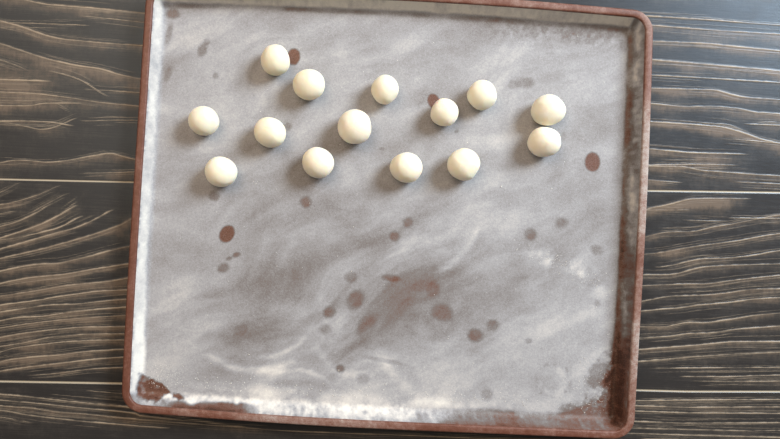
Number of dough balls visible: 14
